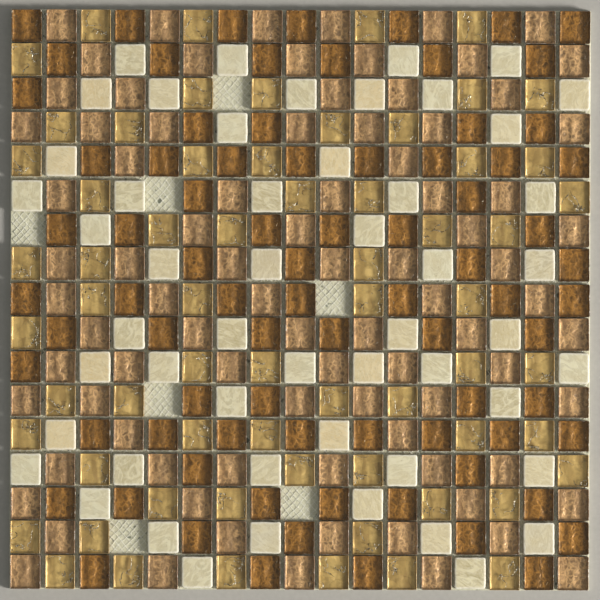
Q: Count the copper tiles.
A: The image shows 86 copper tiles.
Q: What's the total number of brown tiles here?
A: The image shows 80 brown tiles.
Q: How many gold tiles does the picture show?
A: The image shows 64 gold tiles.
